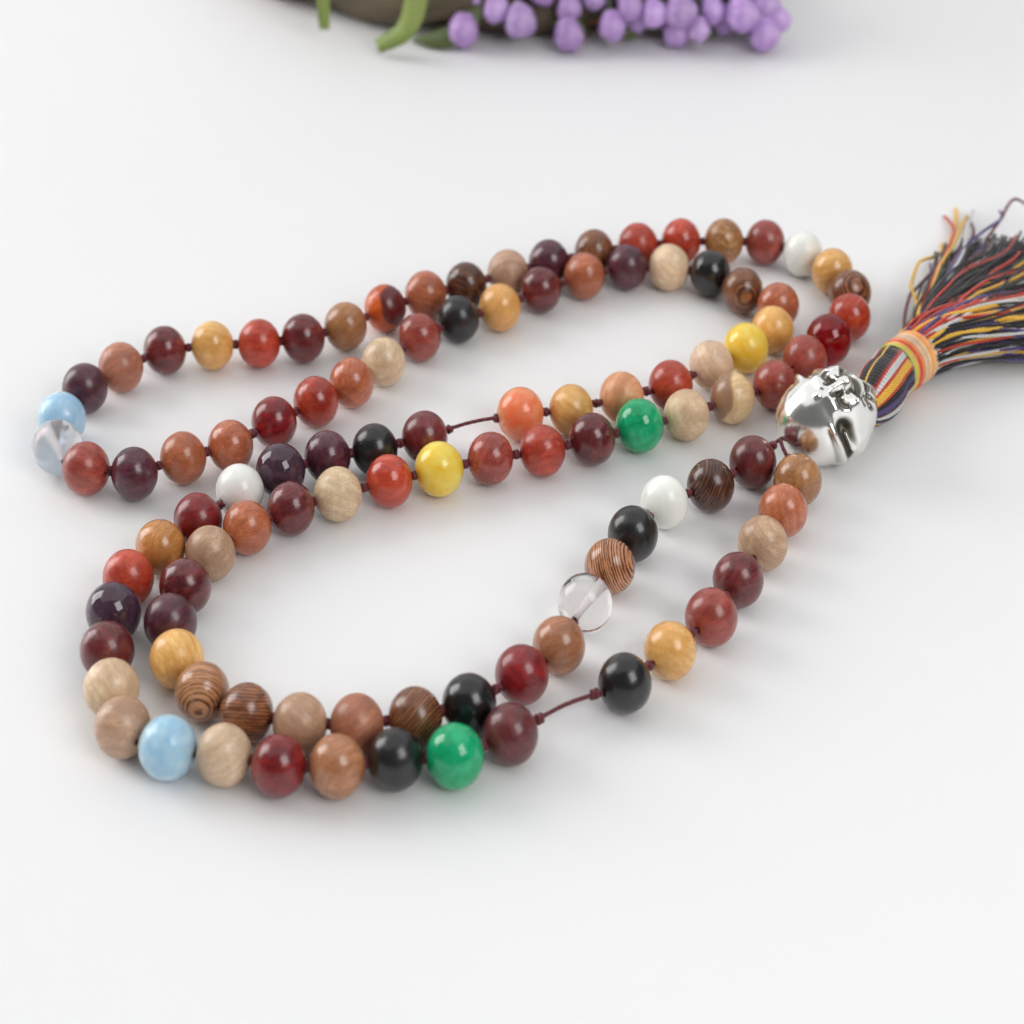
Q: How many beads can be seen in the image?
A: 106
